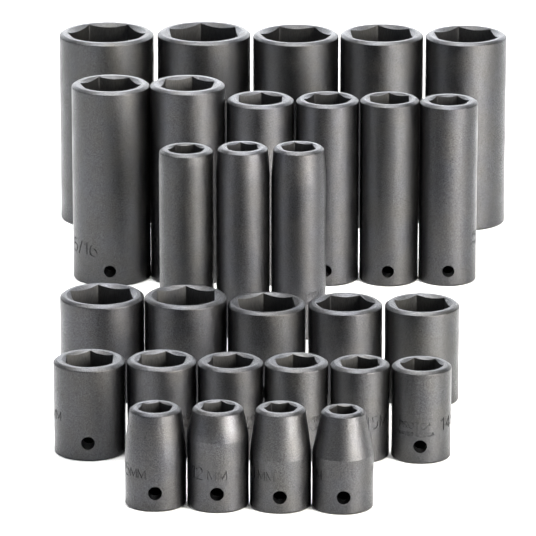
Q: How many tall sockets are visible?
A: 14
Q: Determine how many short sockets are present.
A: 15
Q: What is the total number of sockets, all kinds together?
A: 29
